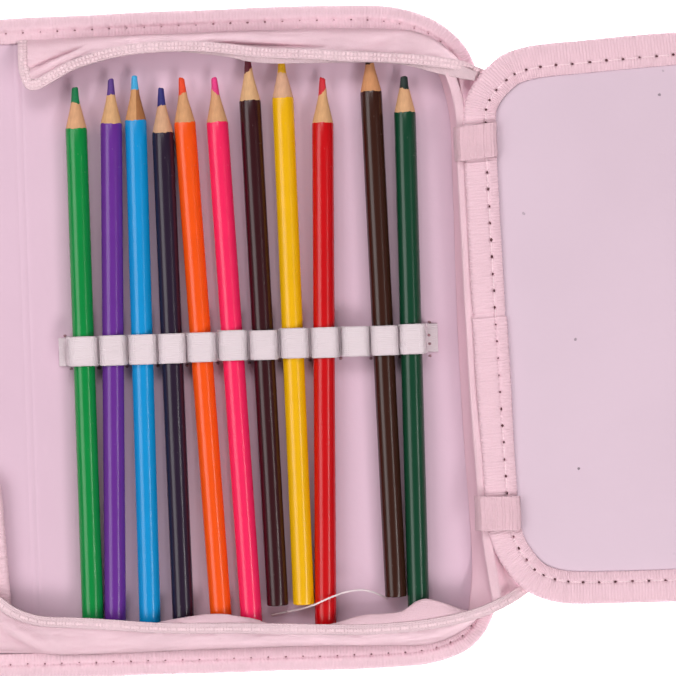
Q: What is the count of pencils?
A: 11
